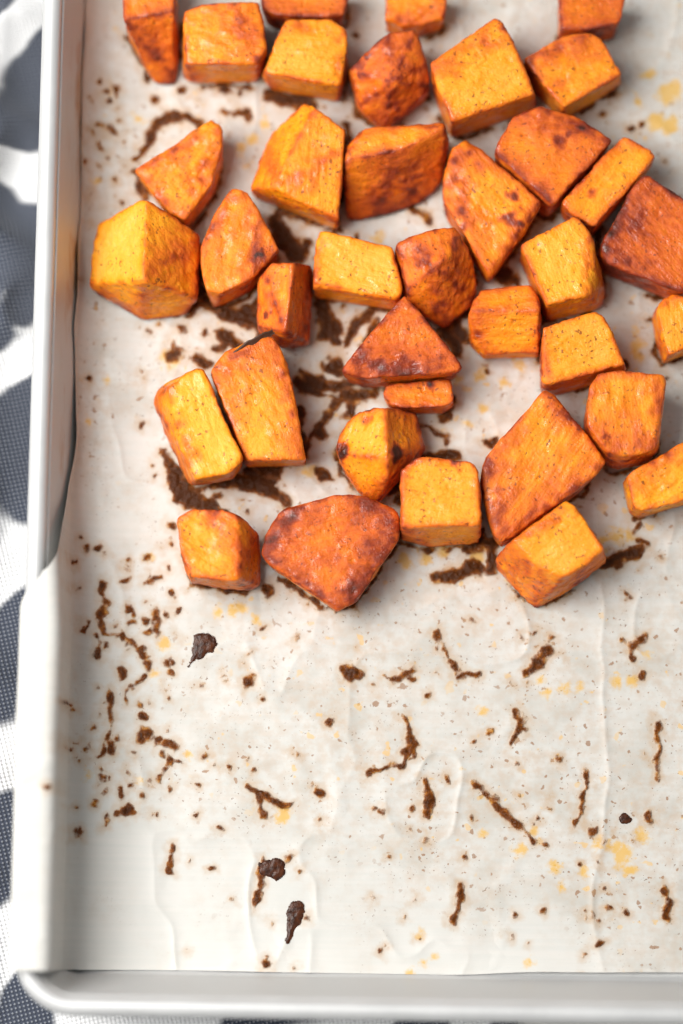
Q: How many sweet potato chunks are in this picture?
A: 37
